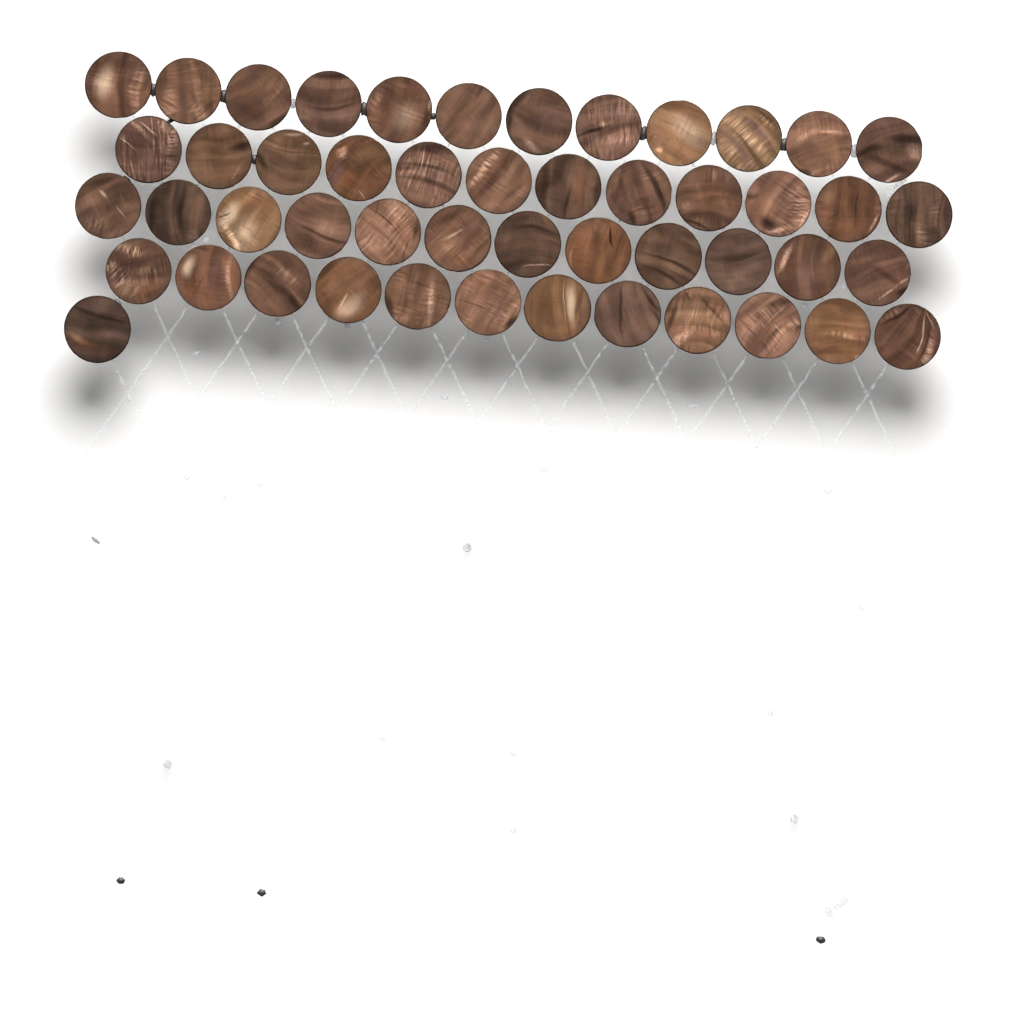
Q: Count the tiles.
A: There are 49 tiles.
